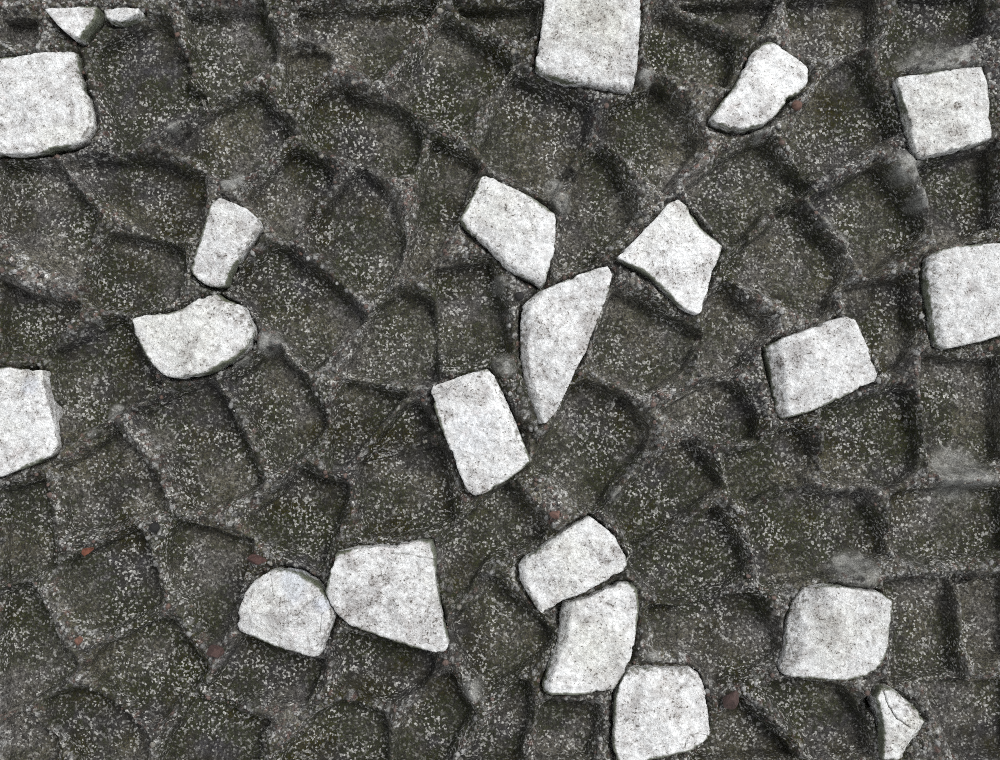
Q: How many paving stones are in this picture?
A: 22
